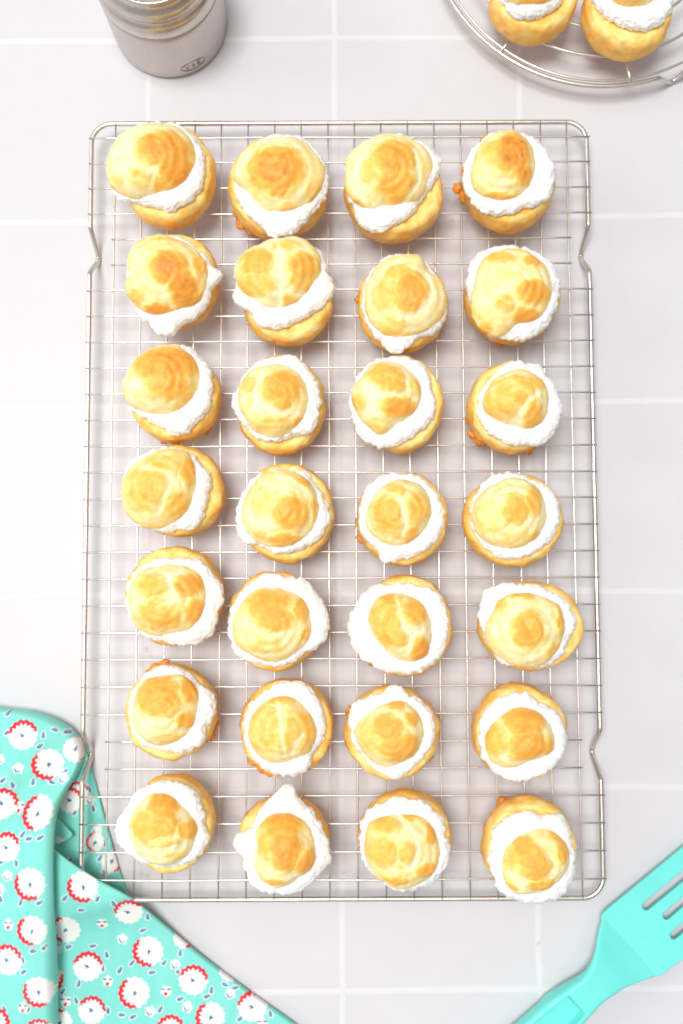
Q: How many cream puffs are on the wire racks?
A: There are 30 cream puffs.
